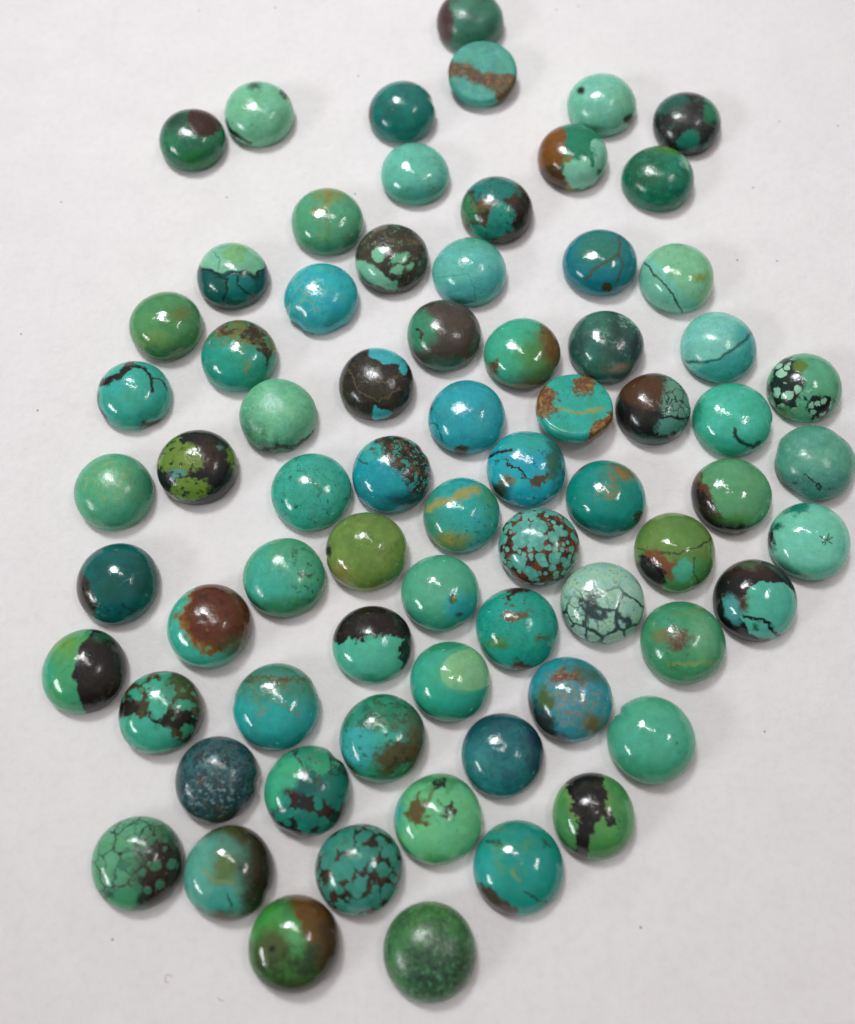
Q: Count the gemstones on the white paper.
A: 72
